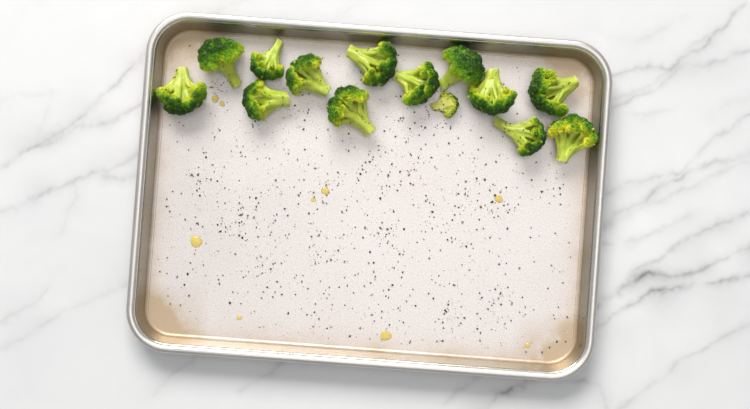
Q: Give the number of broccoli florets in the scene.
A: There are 14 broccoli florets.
